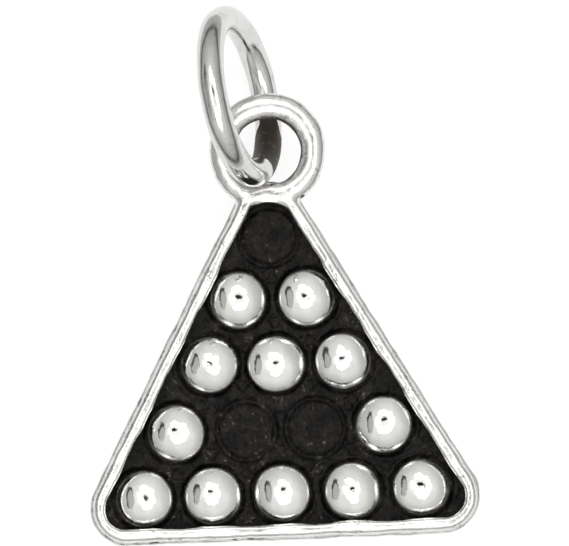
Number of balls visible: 12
